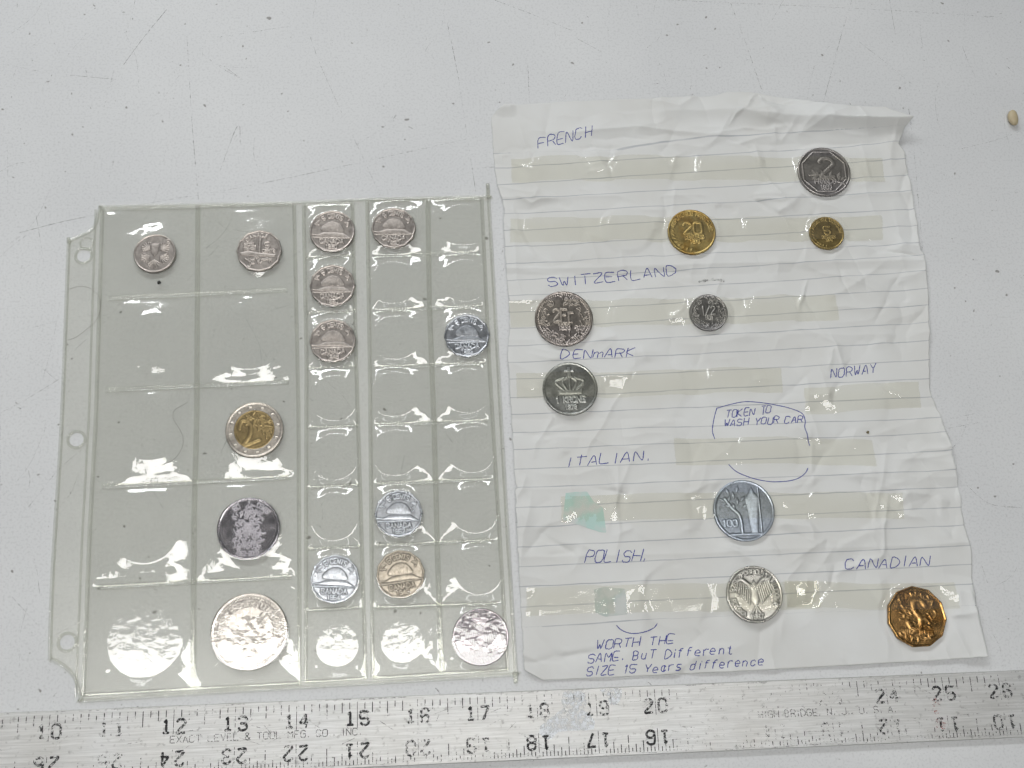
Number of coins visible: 23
